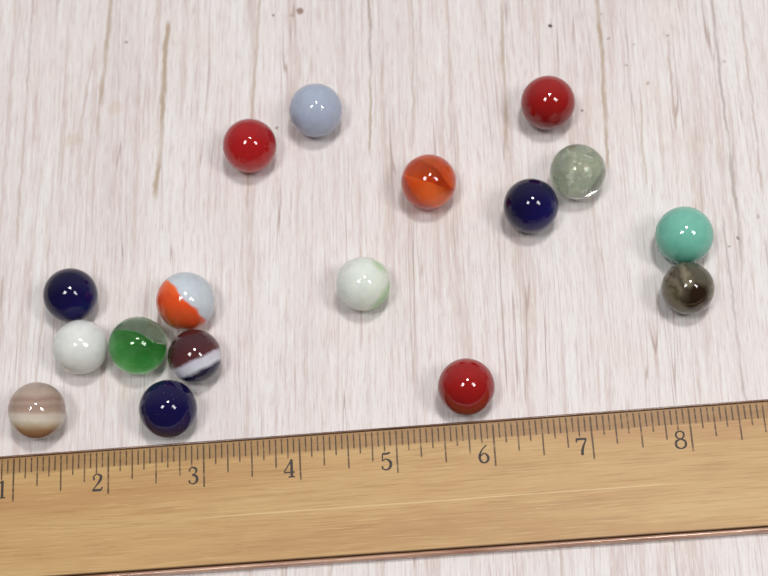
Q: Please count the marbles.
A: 17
